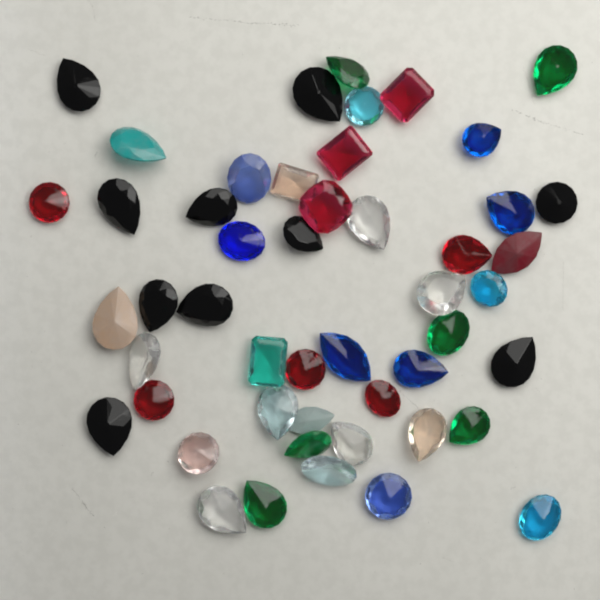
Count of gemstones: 49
